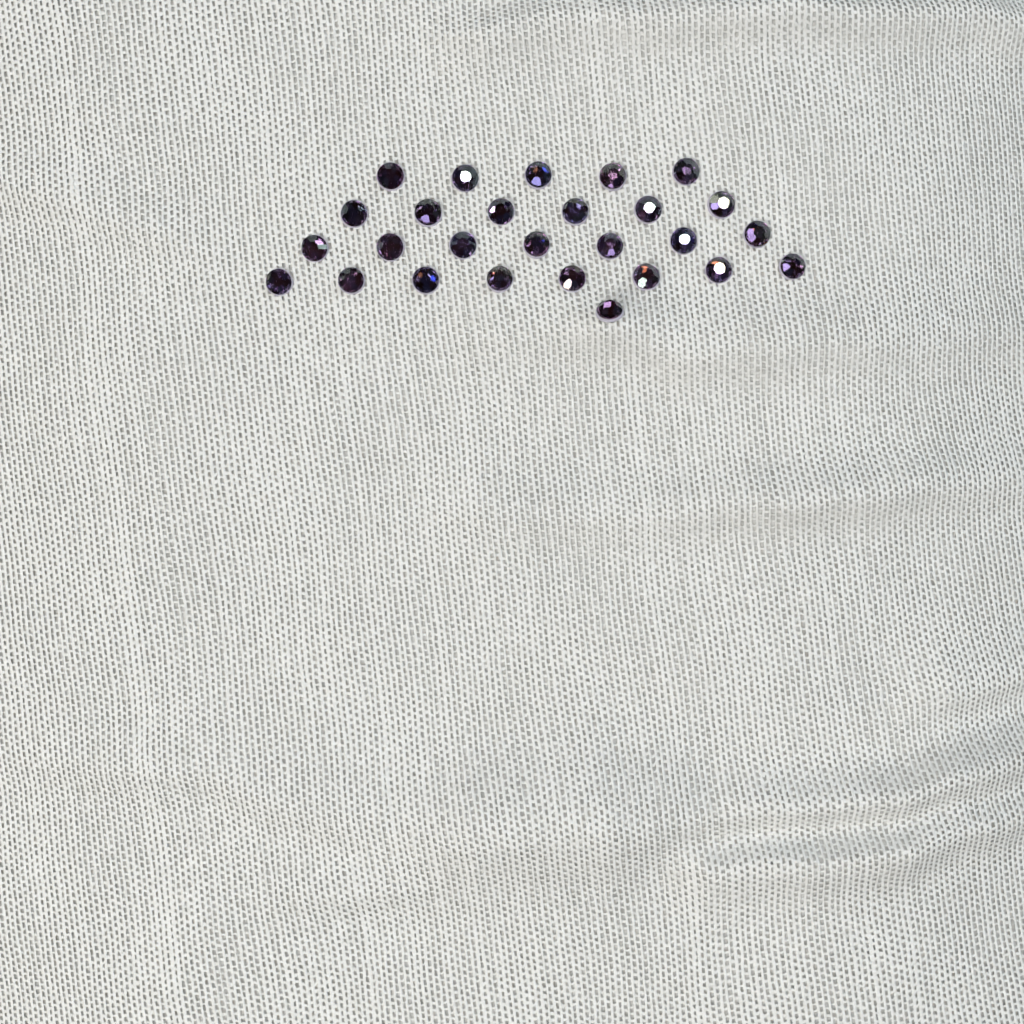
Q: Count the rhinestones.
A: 27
